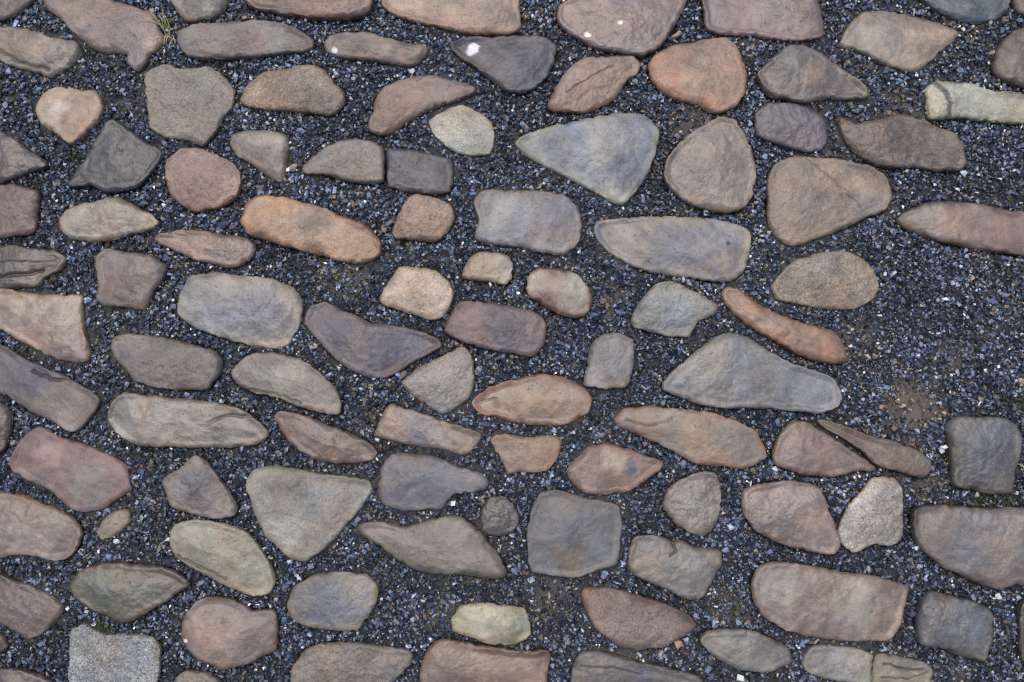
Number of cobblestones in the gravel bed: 106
